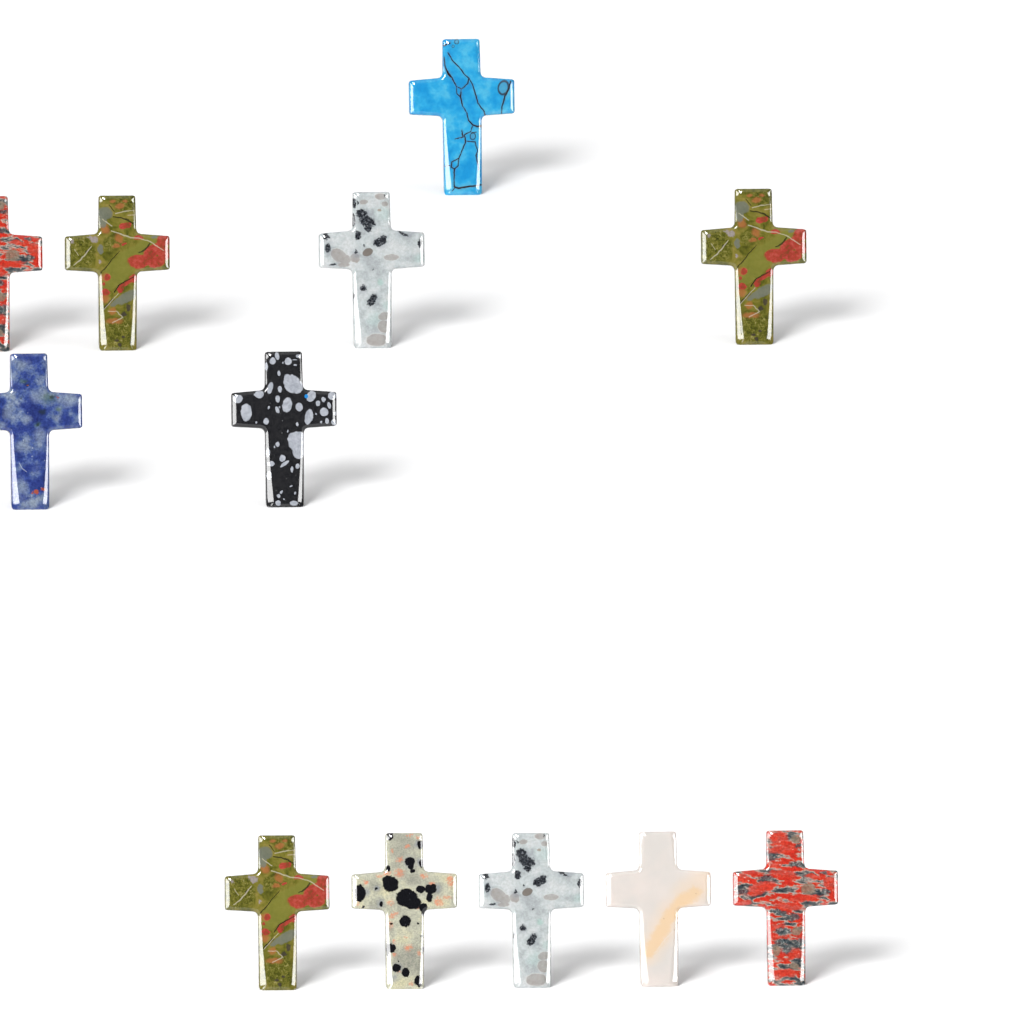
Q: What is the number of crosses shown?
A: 12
